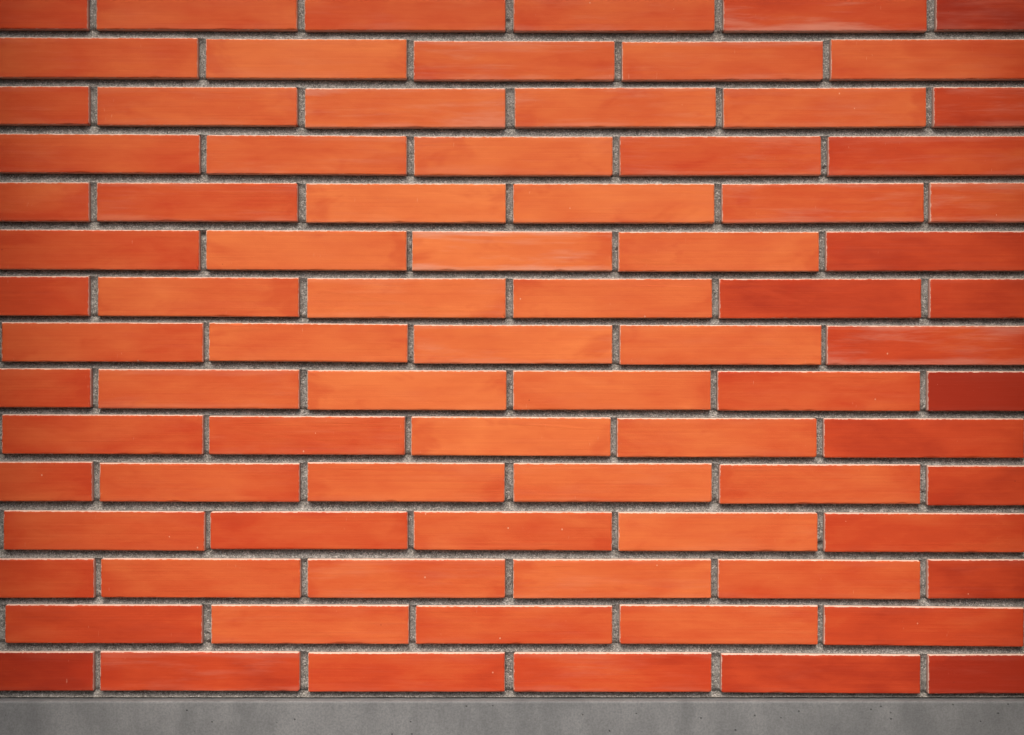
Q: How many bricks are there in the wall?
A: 83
